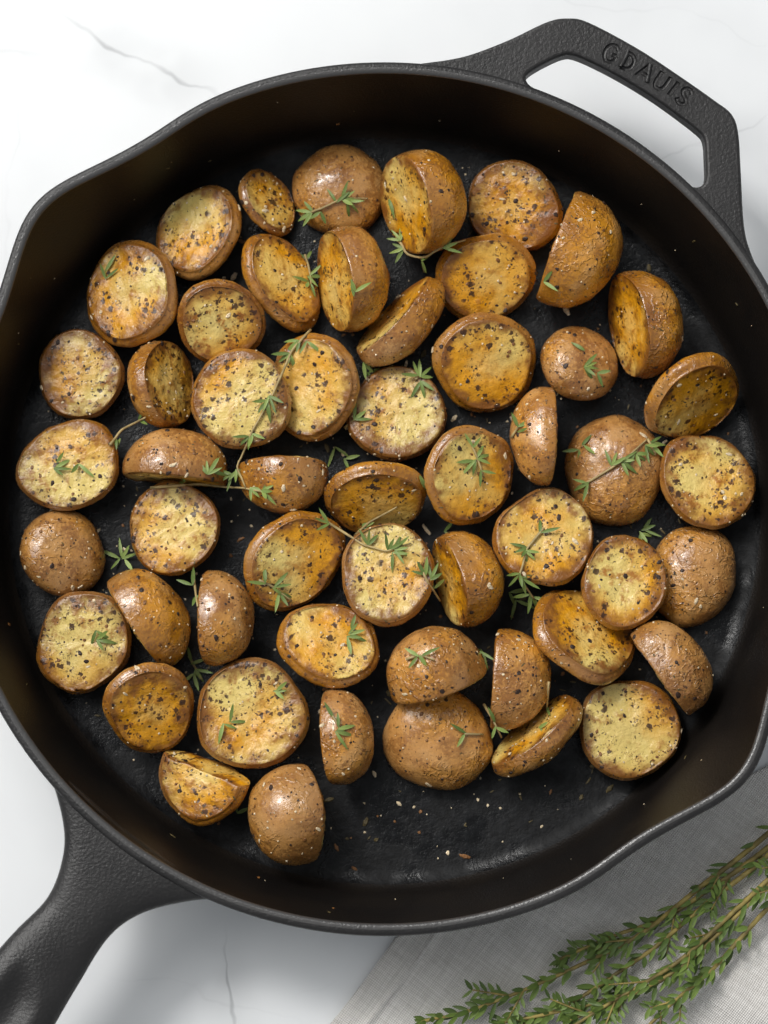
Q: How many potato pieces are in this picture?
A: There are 53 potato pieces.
